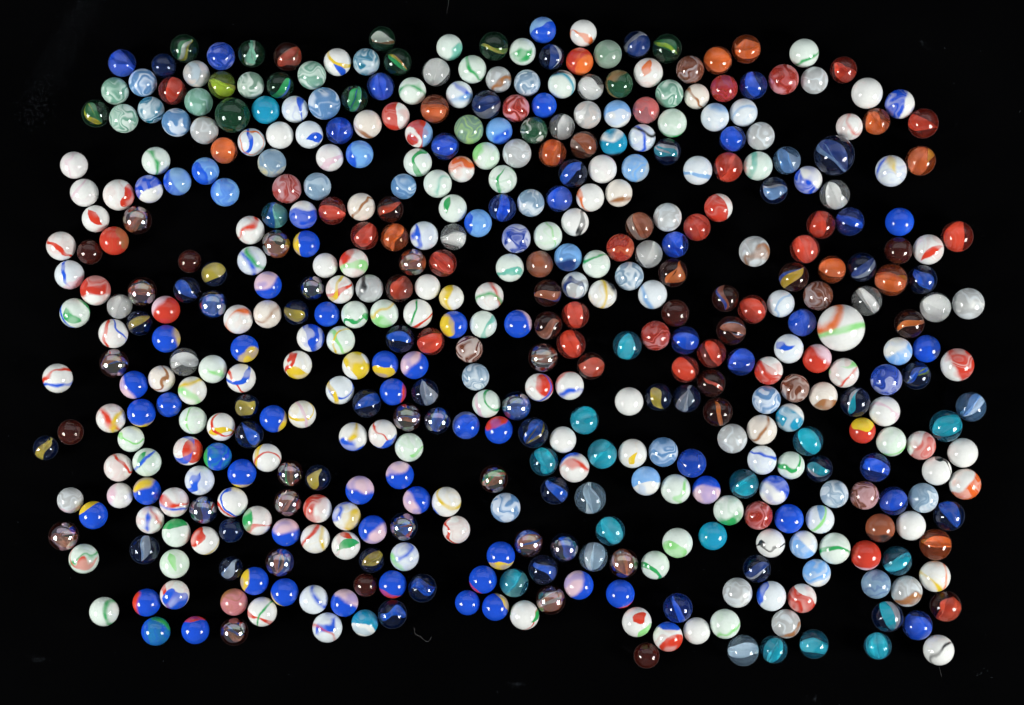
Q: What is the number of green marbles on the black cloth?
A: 21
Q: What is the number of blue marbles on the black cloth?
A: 171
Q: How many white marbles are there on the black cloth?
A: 170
